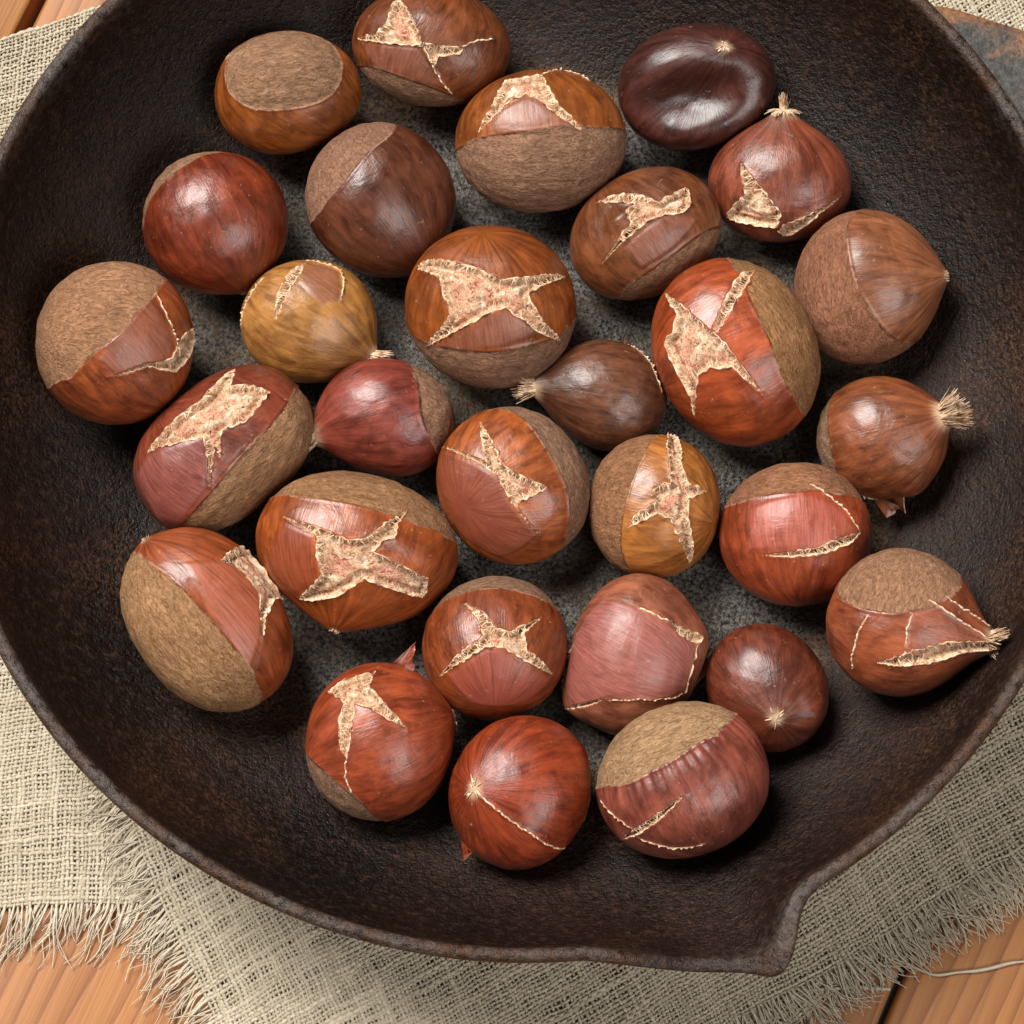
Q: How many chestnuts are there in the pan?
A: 29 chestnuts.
